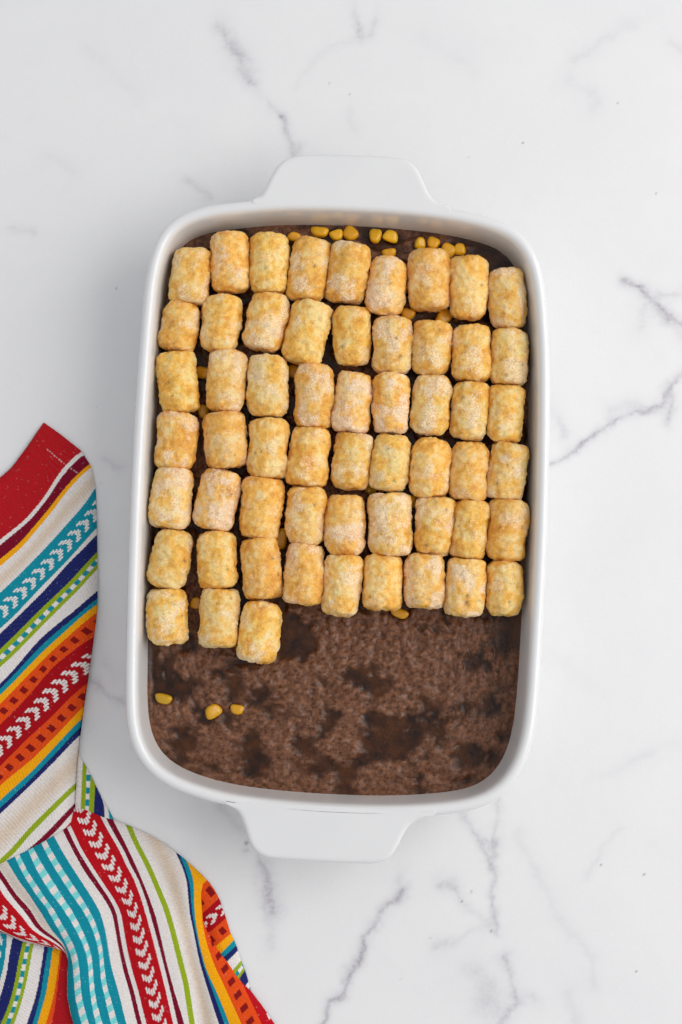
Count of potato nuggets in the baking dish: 57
